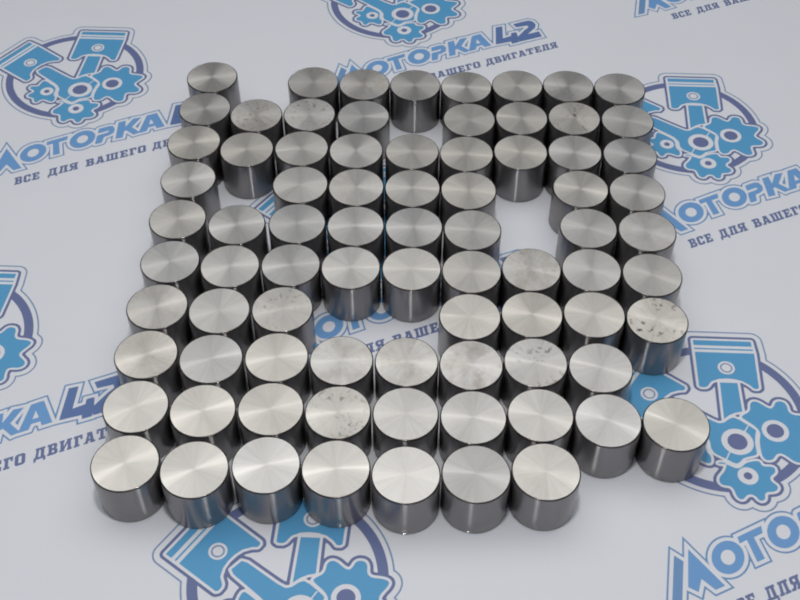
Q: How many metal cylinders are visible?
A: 80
